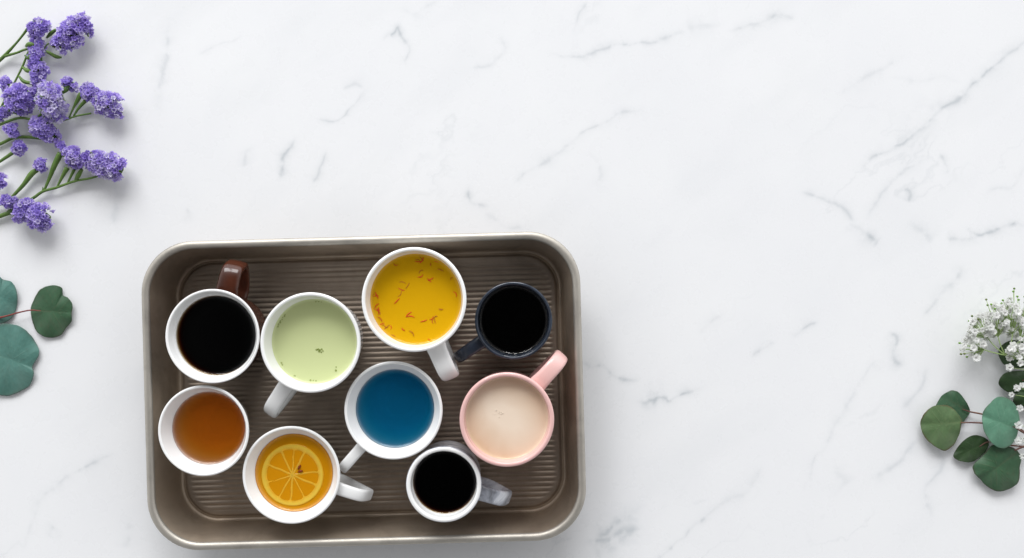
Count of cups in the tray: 9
